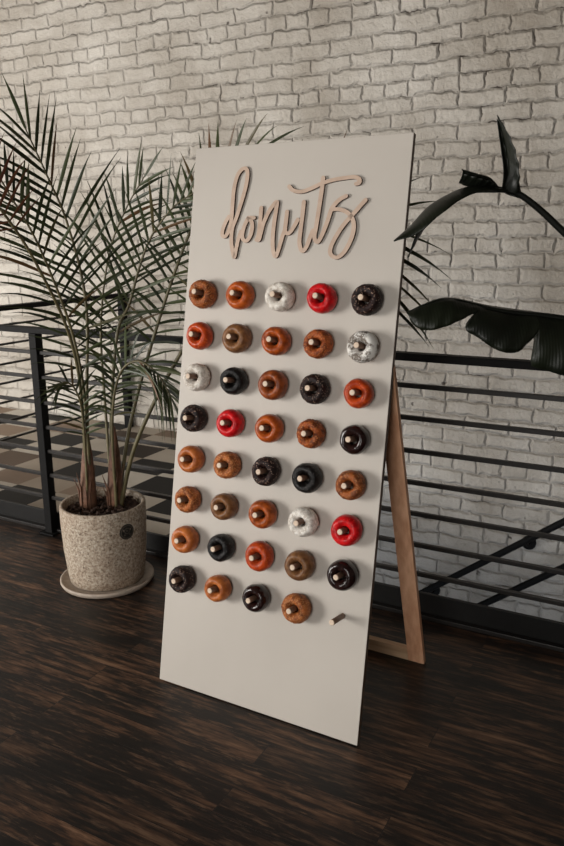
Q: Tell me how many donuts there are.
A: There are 39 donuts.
